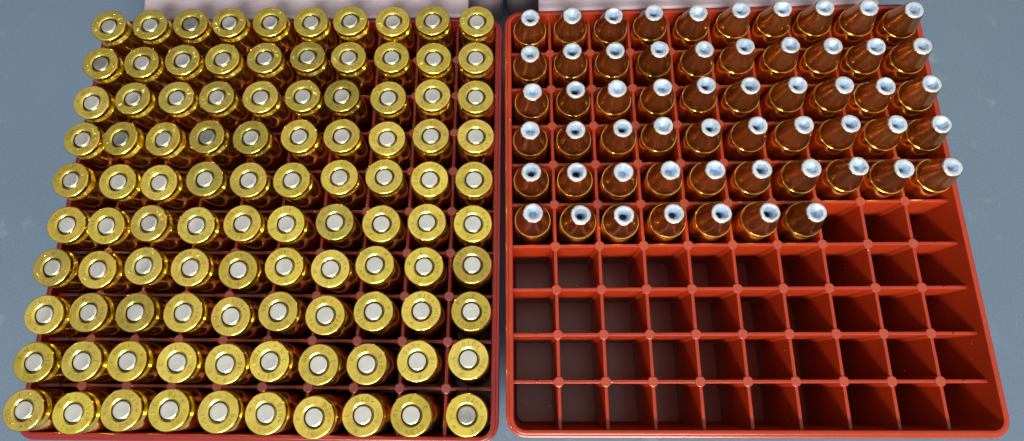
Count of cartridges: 157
